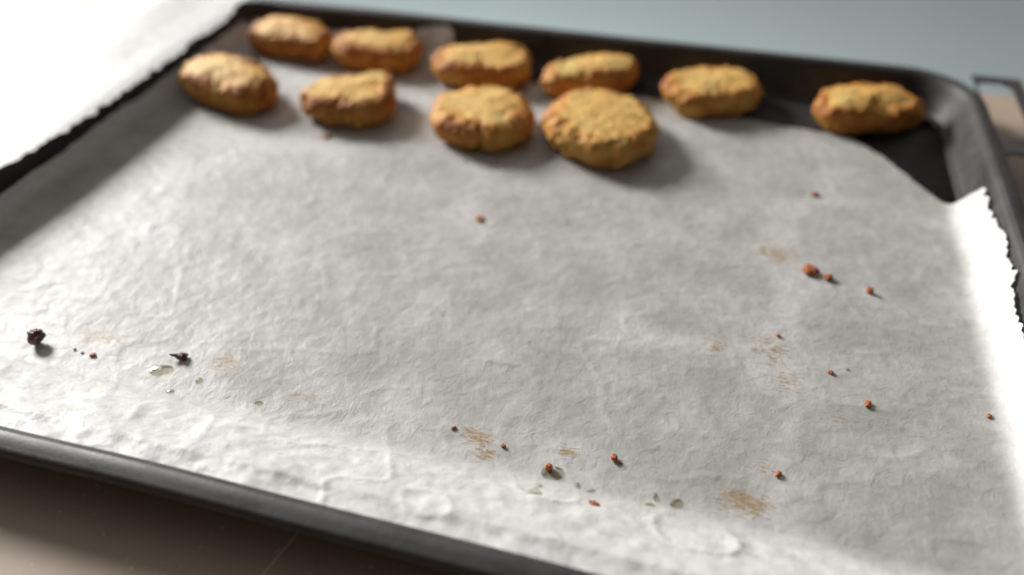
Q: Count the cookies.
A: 10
